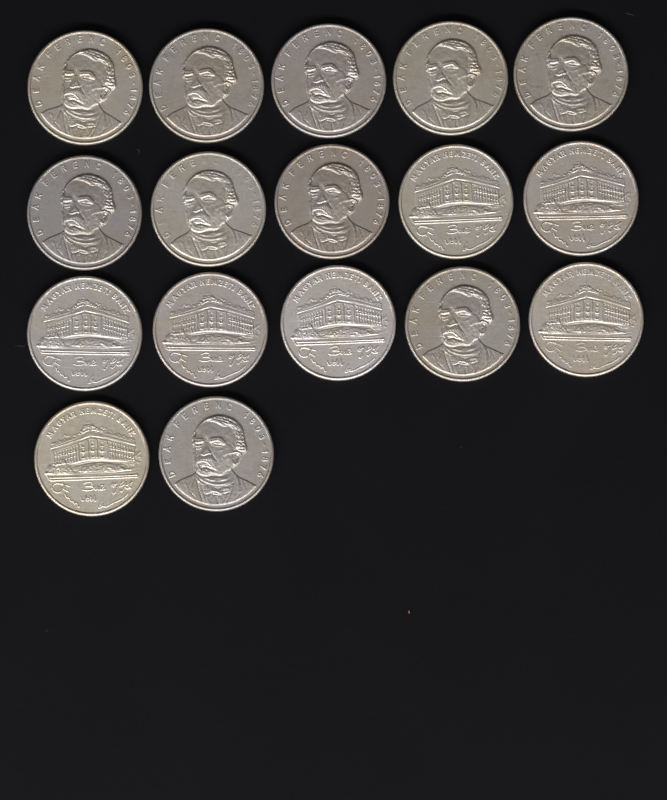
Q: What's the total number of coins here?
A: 17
